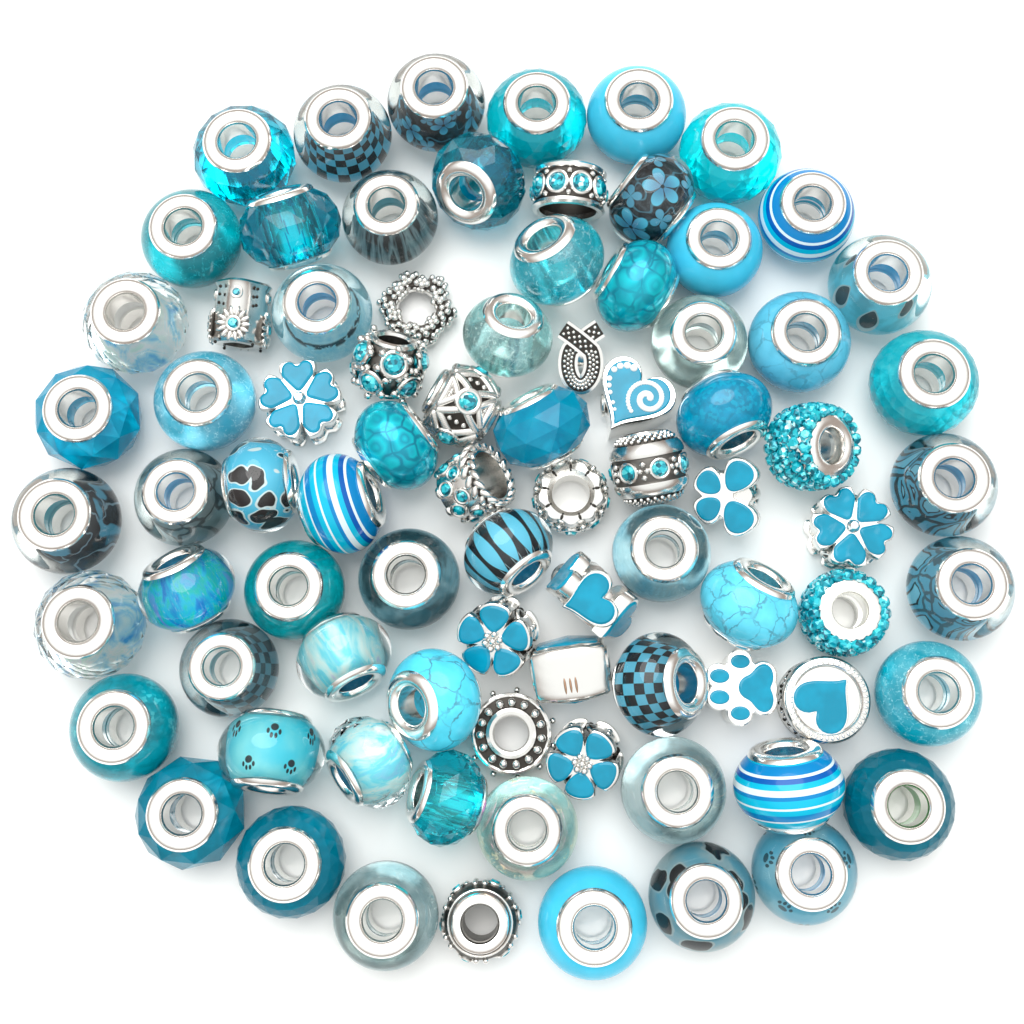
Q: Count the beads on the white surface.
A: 82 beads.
